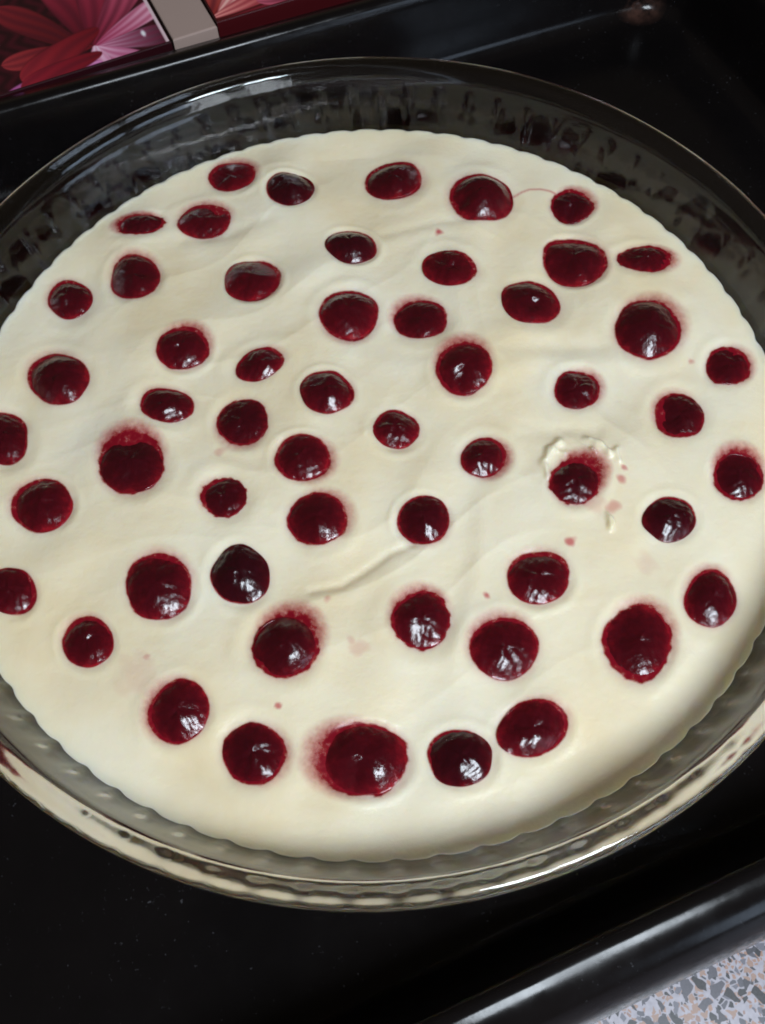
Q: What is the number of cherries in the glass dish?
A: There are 55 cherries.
